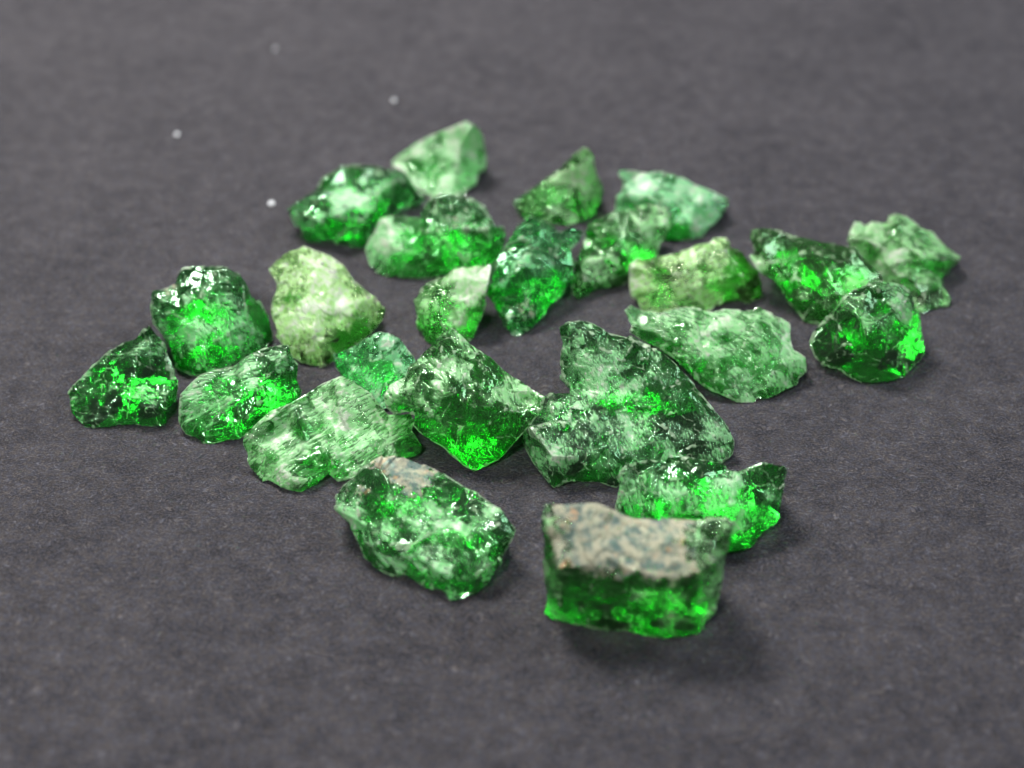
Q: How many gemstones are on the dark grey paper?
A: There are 24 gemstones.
